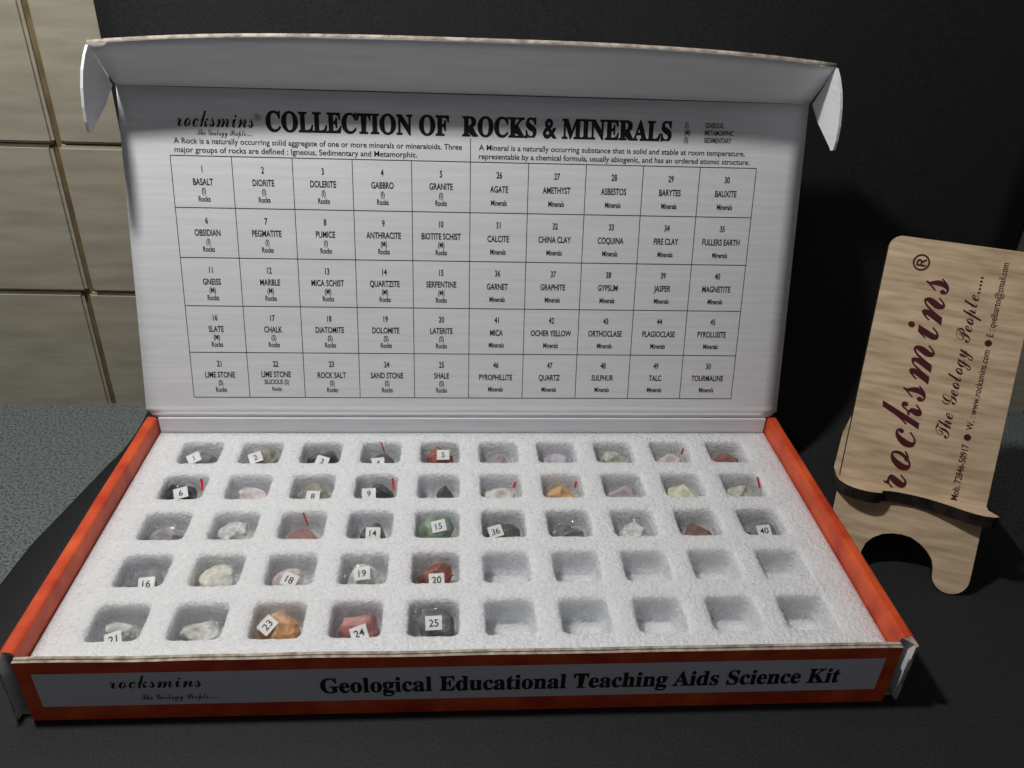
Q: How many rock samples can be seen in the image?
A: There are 40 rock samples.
